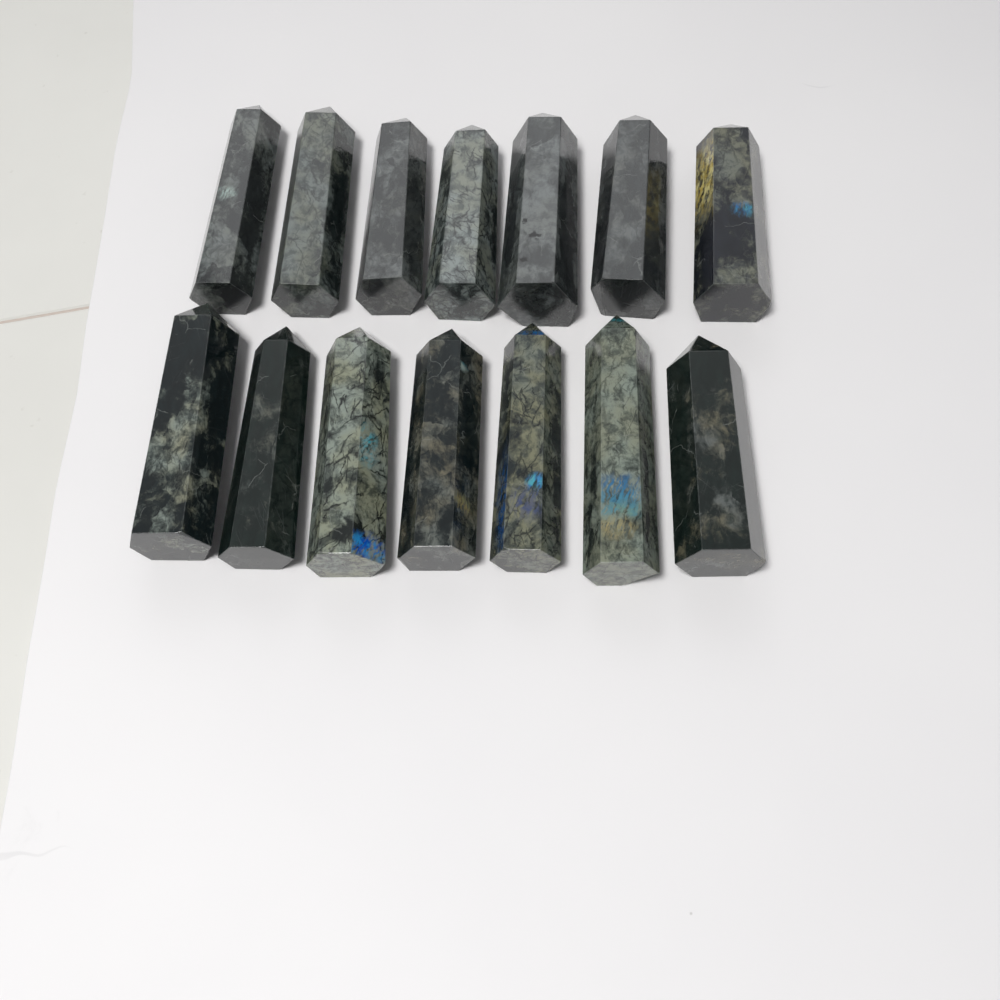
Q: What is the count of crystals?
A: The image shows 14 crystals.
